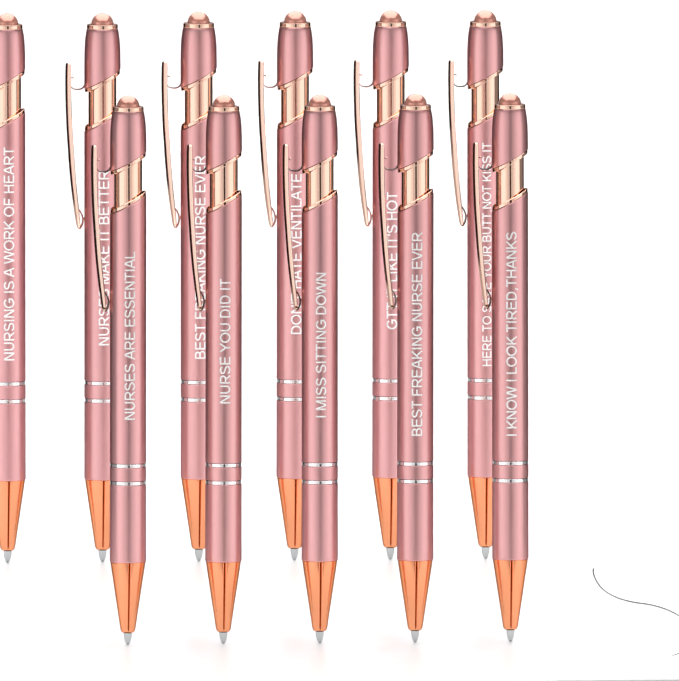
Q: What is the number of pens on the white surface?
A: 11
